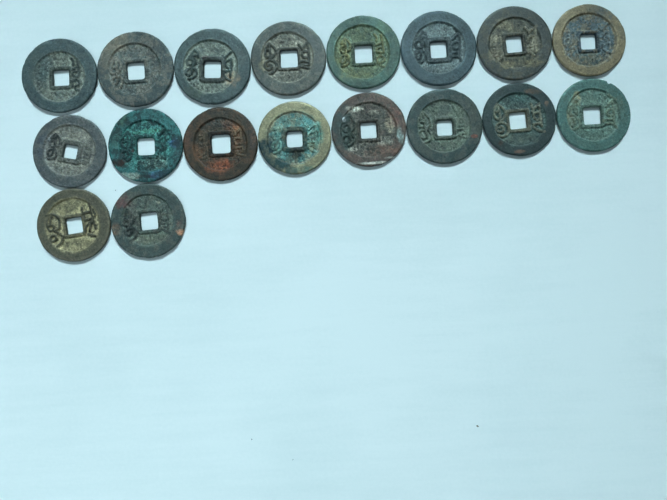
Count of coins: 18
